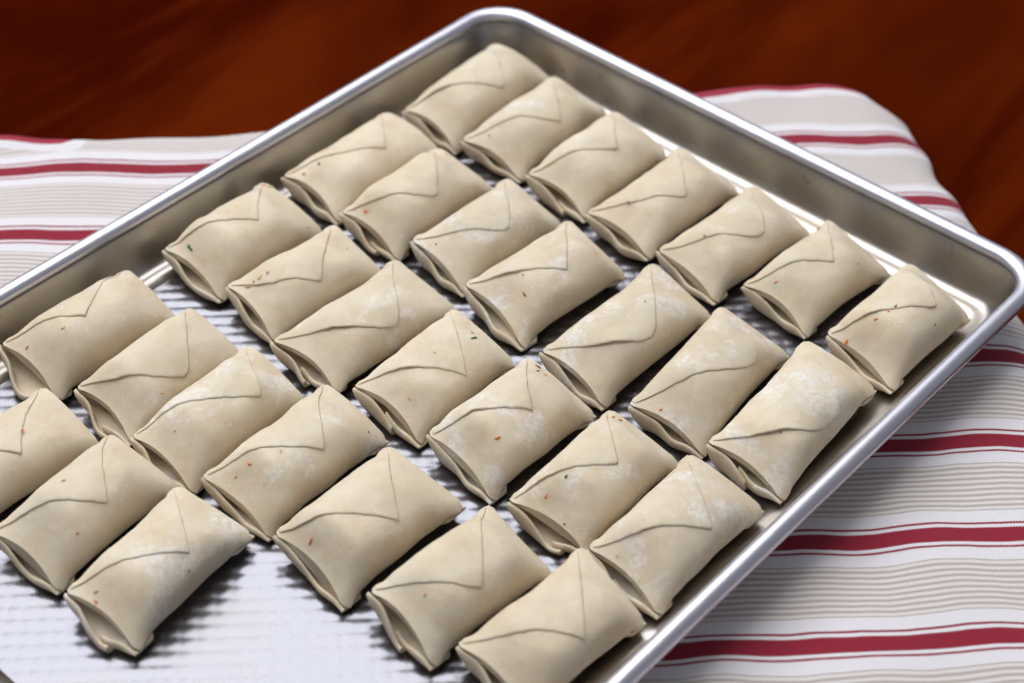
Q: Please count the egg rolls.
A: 31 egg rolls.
